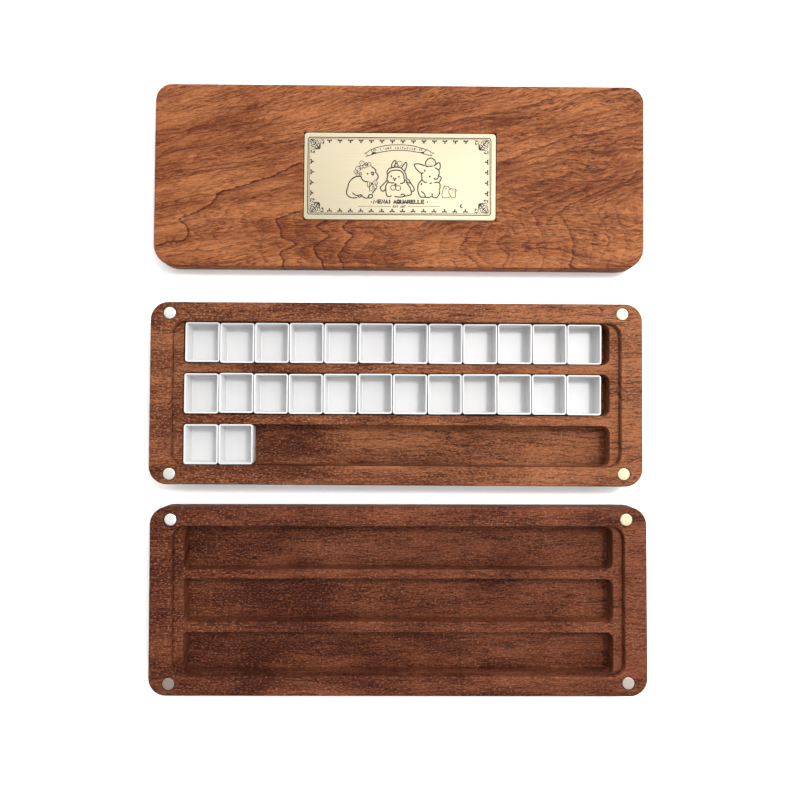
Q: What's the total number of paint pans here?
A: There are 26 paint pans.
